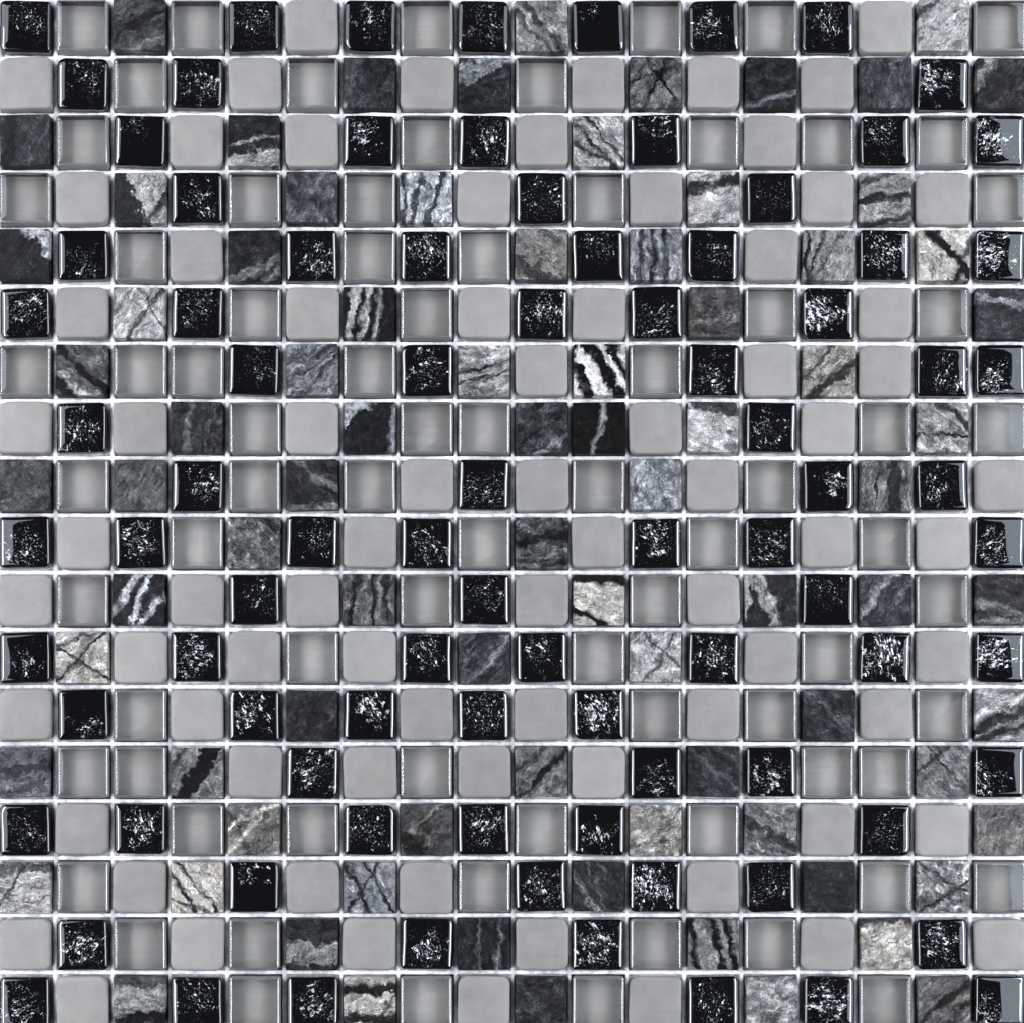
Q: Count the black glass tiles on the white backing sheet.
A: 88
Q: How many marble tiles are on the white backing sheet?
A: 82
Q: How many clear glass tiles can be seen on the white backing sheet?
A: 77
